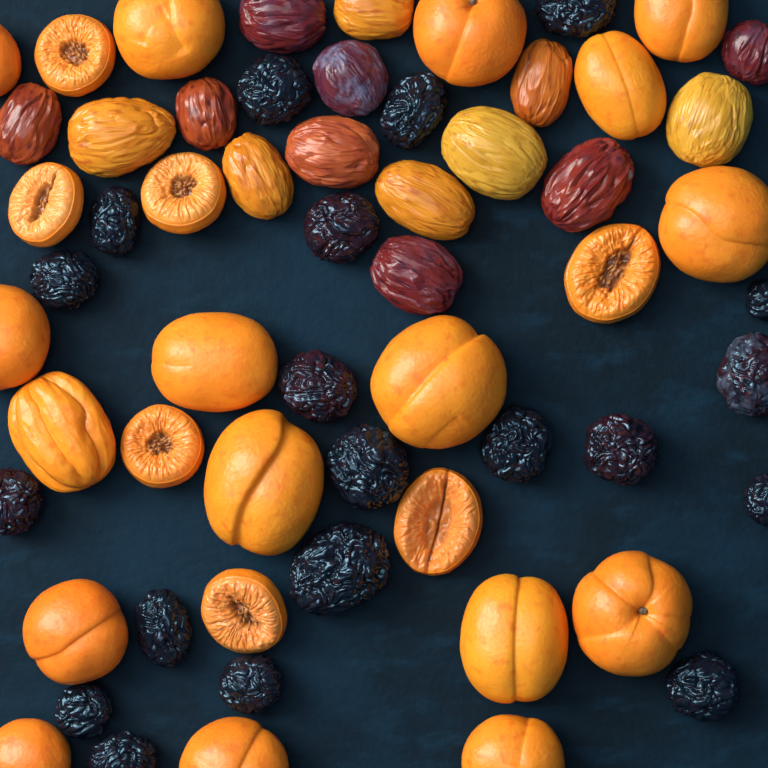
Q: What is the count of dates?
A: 15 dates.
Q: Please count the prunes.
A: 20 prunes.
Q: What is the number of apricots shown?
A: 17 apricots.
